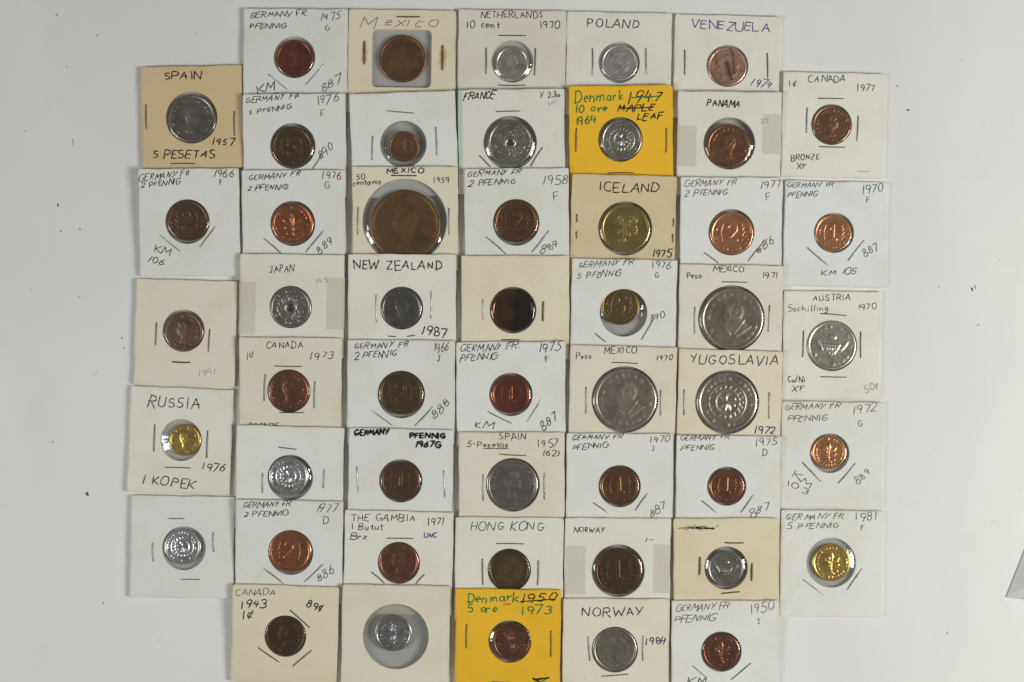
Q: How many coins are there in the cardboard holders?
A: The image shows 50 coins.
